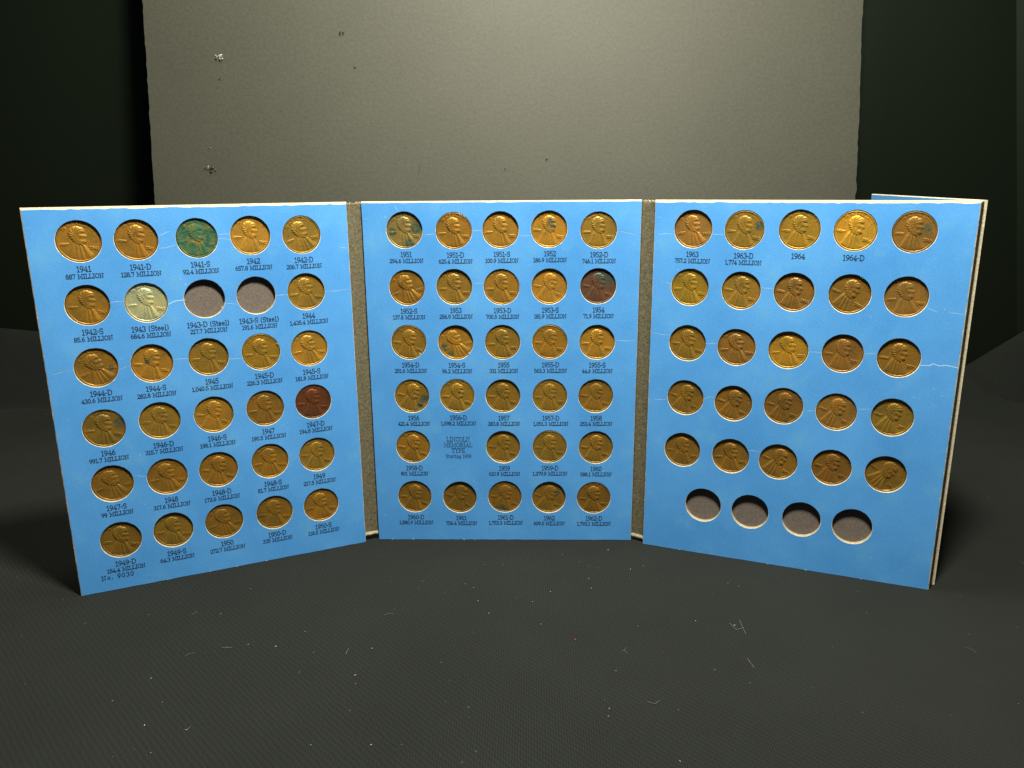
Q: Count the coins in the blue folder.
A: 82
